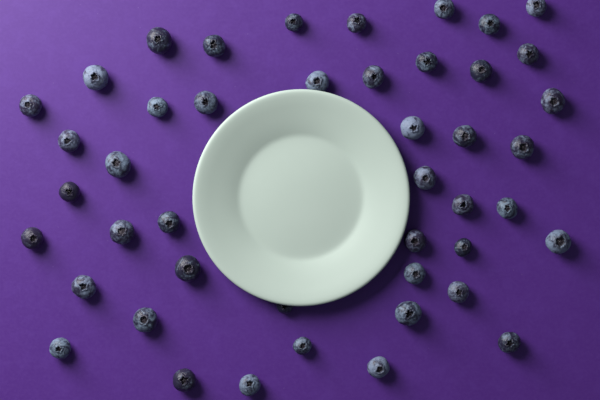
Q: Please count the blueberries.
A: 45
